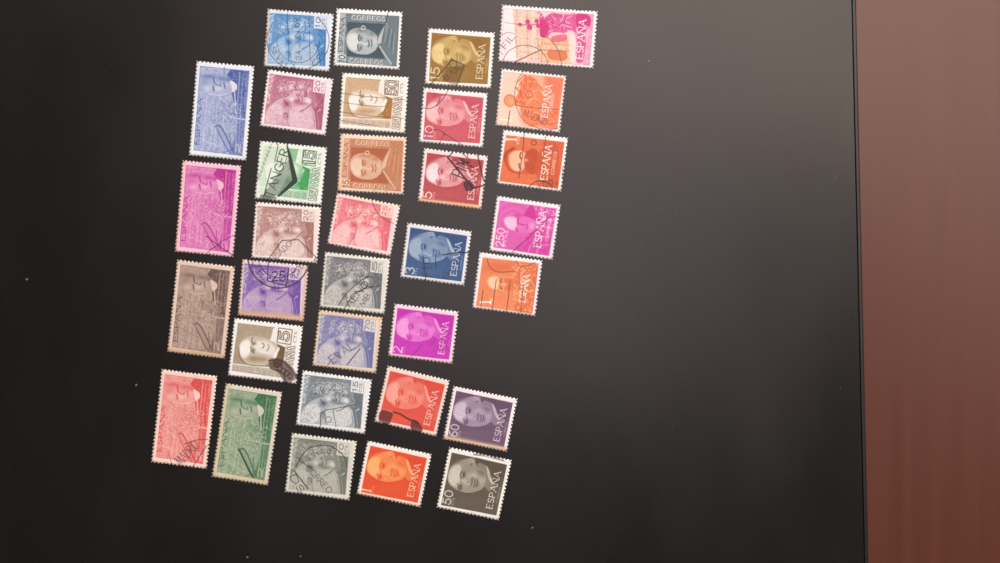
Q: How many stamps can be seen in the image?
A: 33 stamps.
